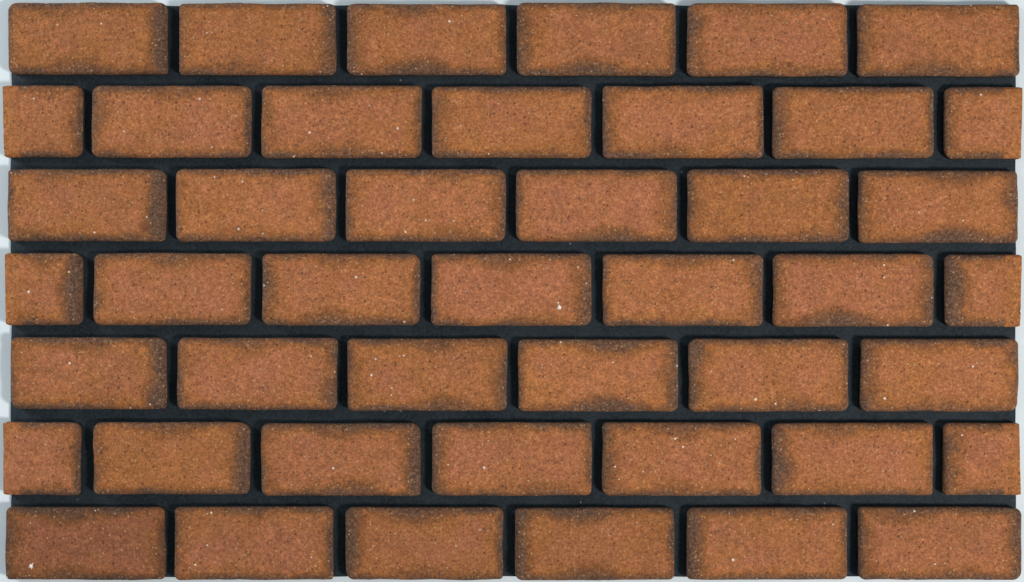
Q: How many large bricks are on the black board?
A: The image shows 39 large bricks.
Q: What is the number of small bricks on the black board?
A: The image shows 6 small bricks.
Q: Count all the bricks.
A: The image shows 45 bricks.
